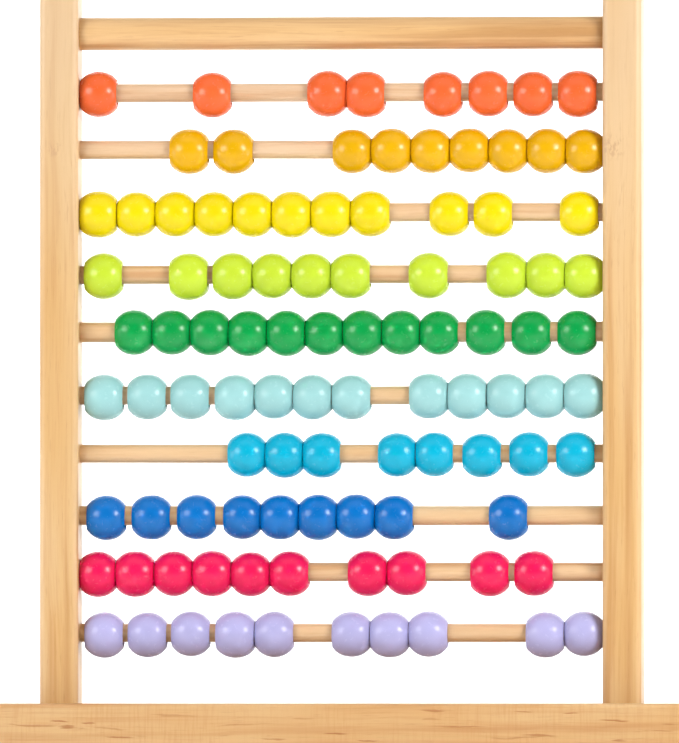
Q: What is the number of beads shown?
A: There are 99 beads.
